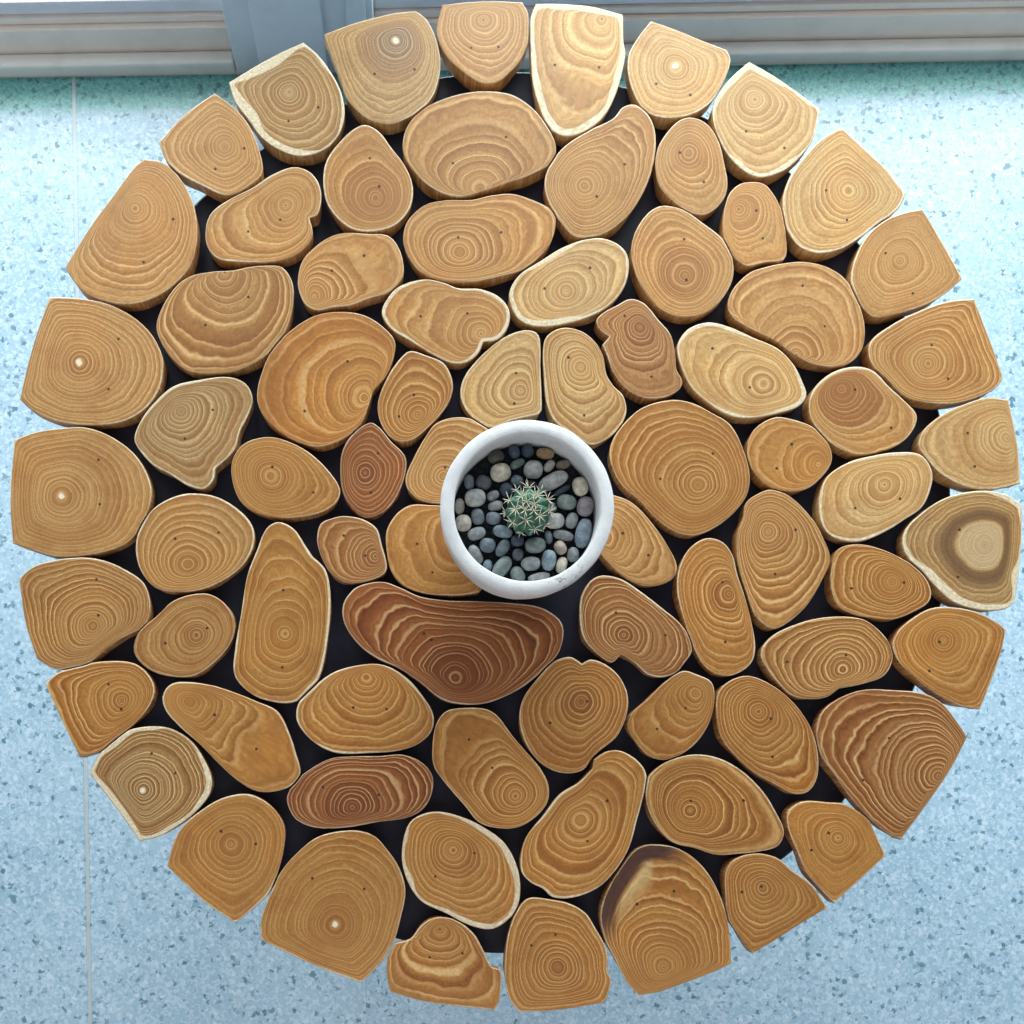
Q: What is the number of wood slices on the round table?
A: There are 76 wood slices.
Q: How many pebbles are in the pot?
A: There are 49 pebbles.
